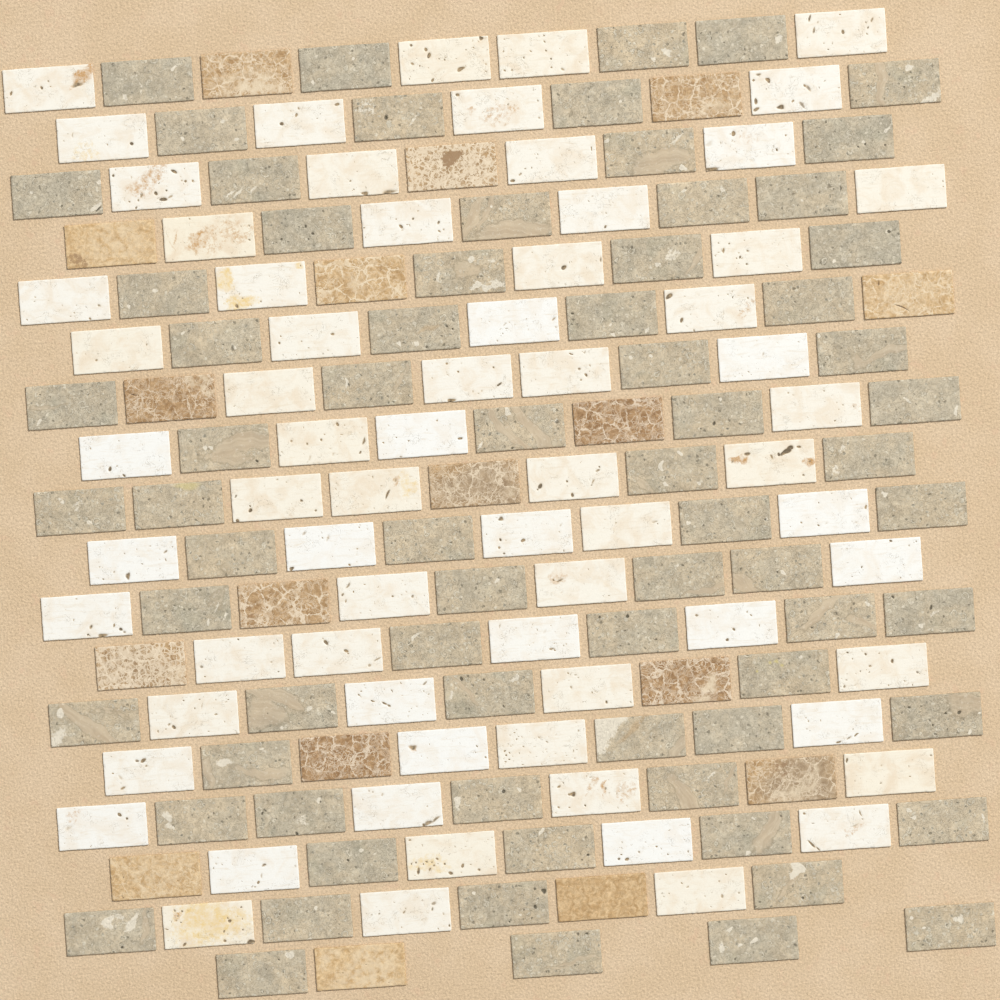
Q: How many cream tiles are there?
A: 68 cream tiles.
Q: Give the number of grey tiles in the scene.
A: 72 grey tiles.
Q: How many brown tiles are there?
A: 17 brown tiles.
